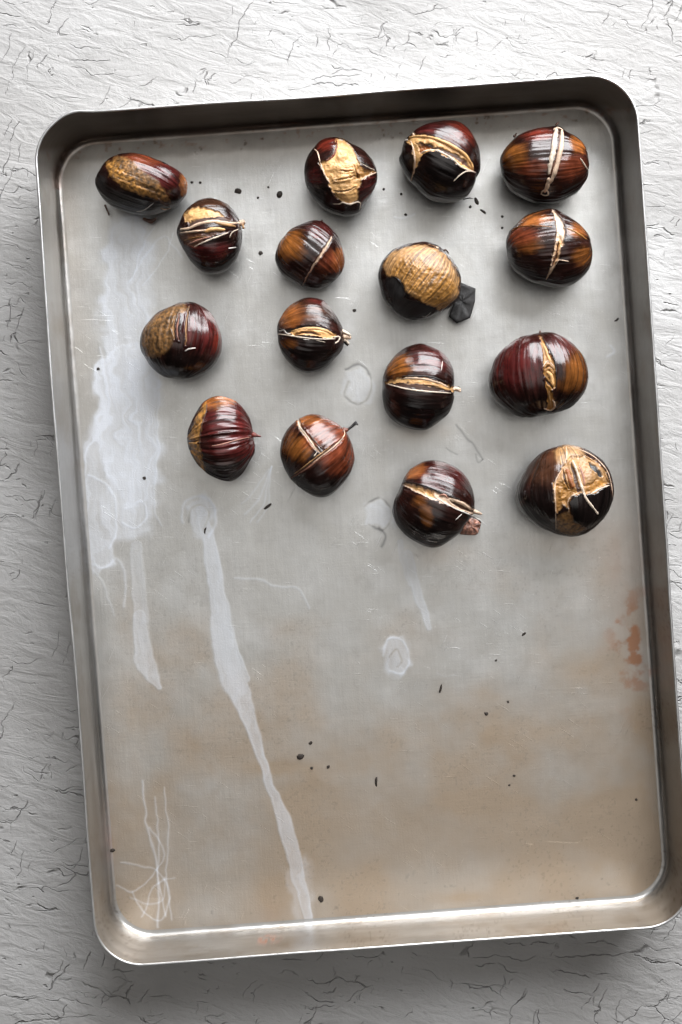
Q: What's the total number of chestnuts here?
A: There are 16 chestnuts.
